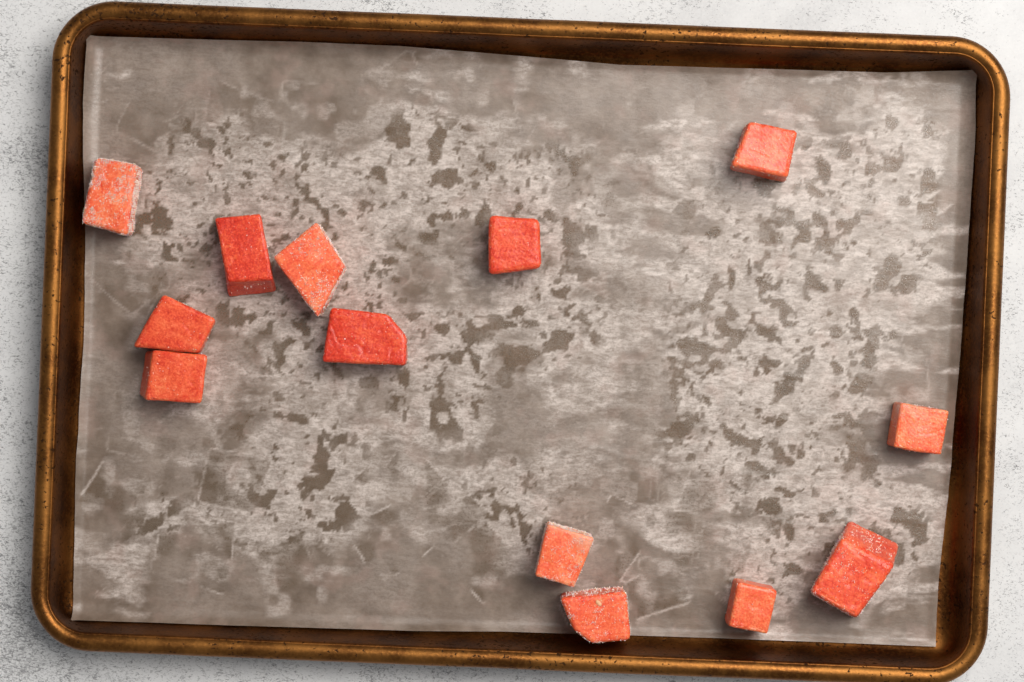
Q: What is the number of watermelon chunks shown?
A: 13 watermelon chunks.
